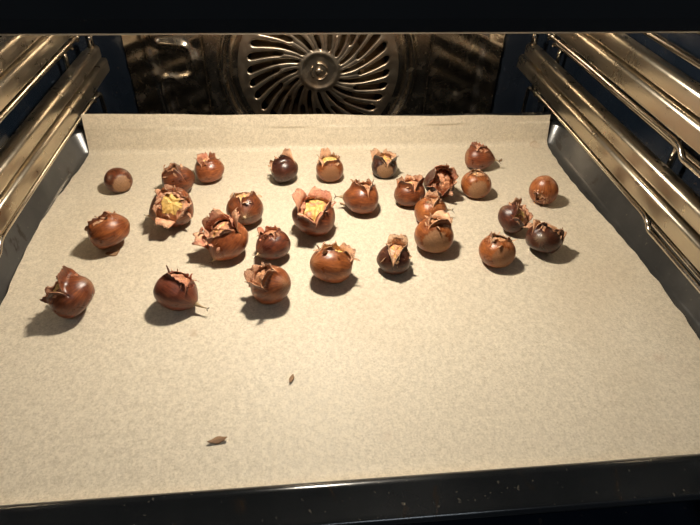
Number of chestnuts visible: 28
